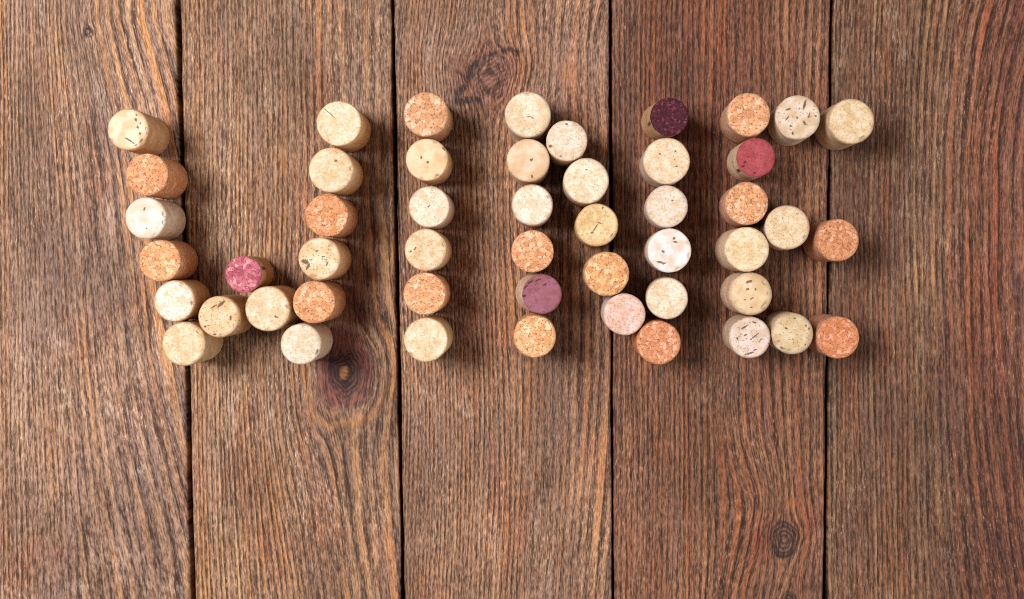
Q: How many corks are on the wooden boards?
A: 50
